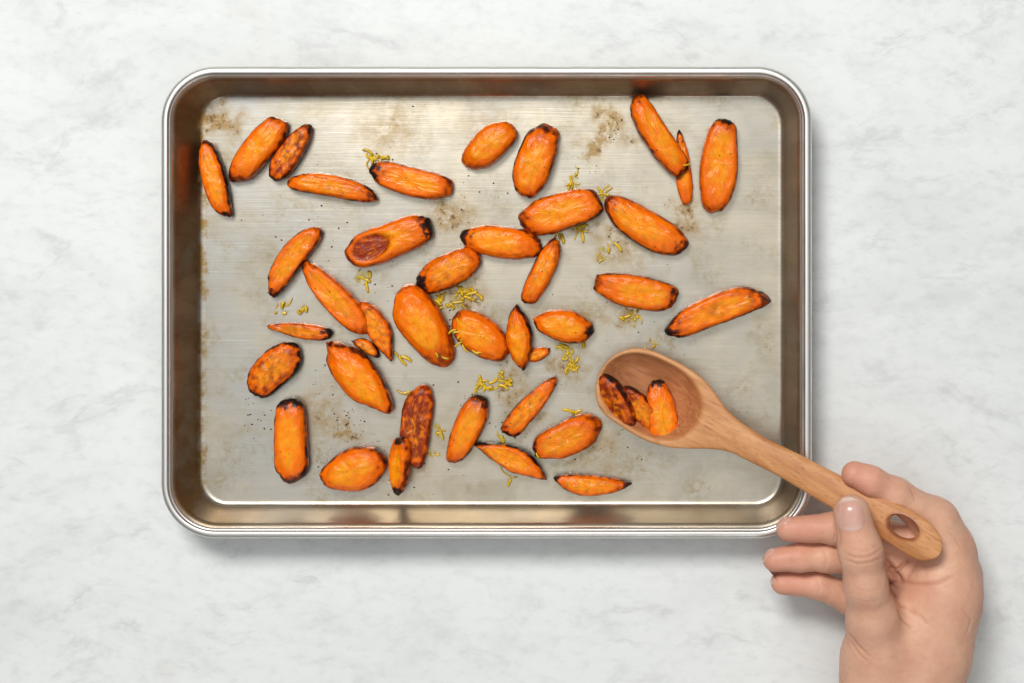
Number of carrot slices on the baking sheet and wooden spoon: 42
